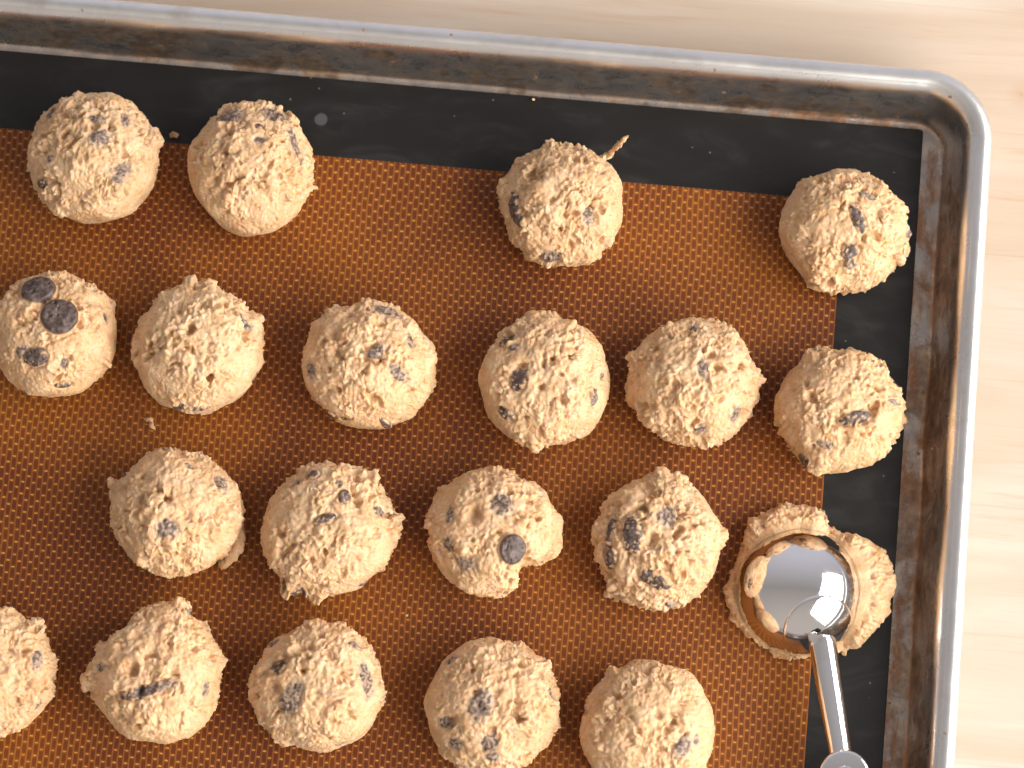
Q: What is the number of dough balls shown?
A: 20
